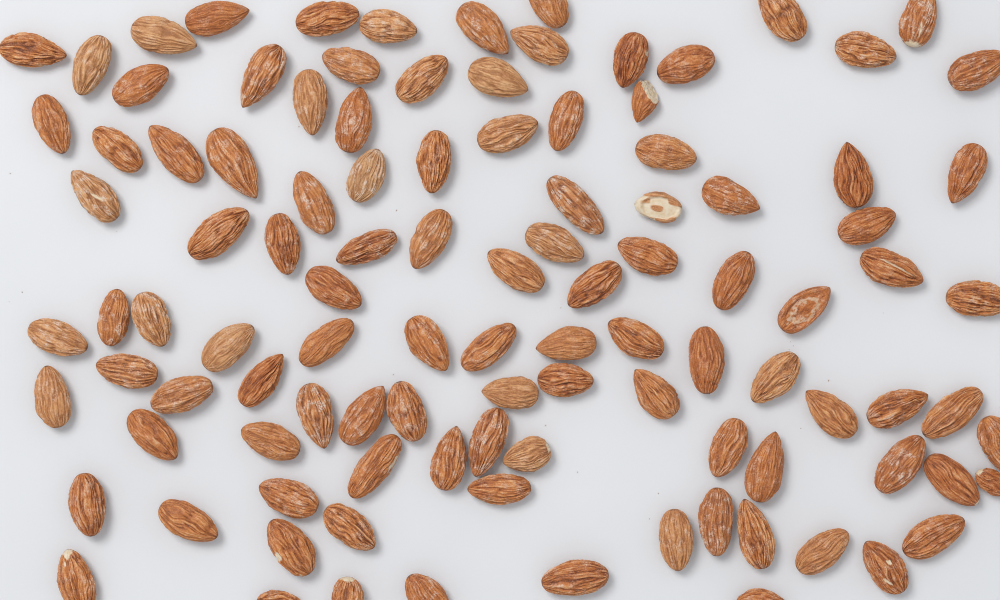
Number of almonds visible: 107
